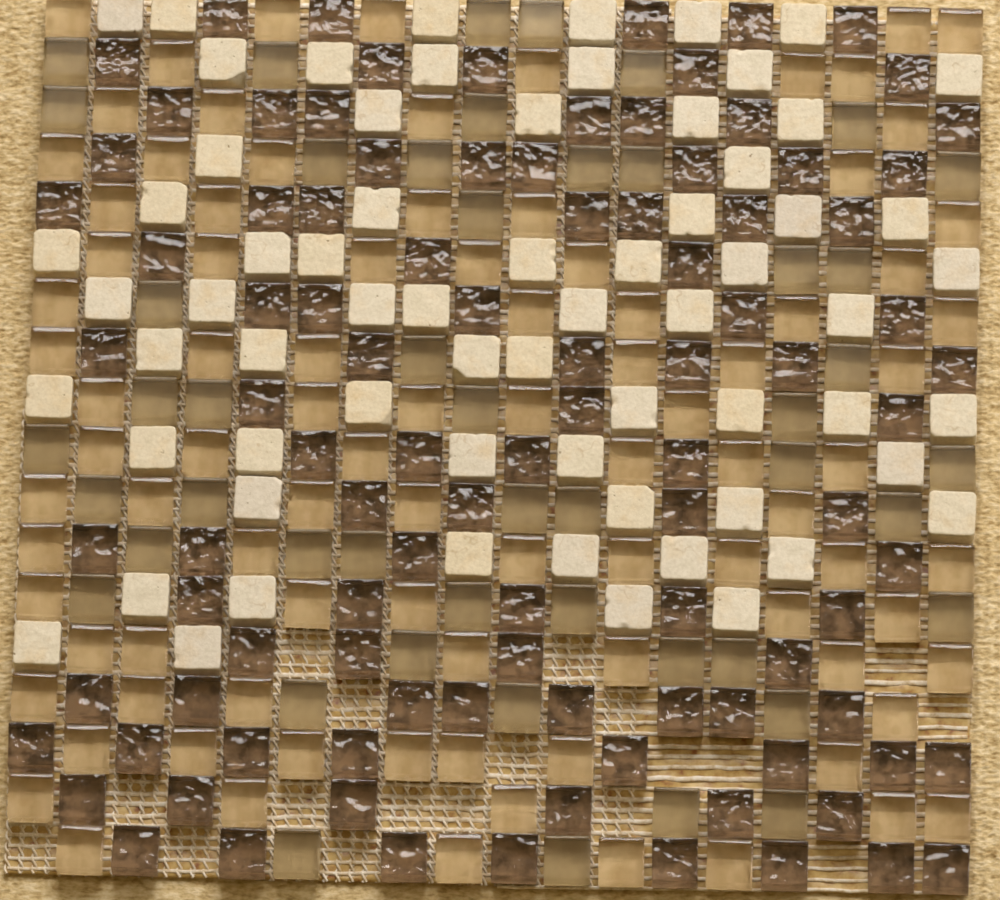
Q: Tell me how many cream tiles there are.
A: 66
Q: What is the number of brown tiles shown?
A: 99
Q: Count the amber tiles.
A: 93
